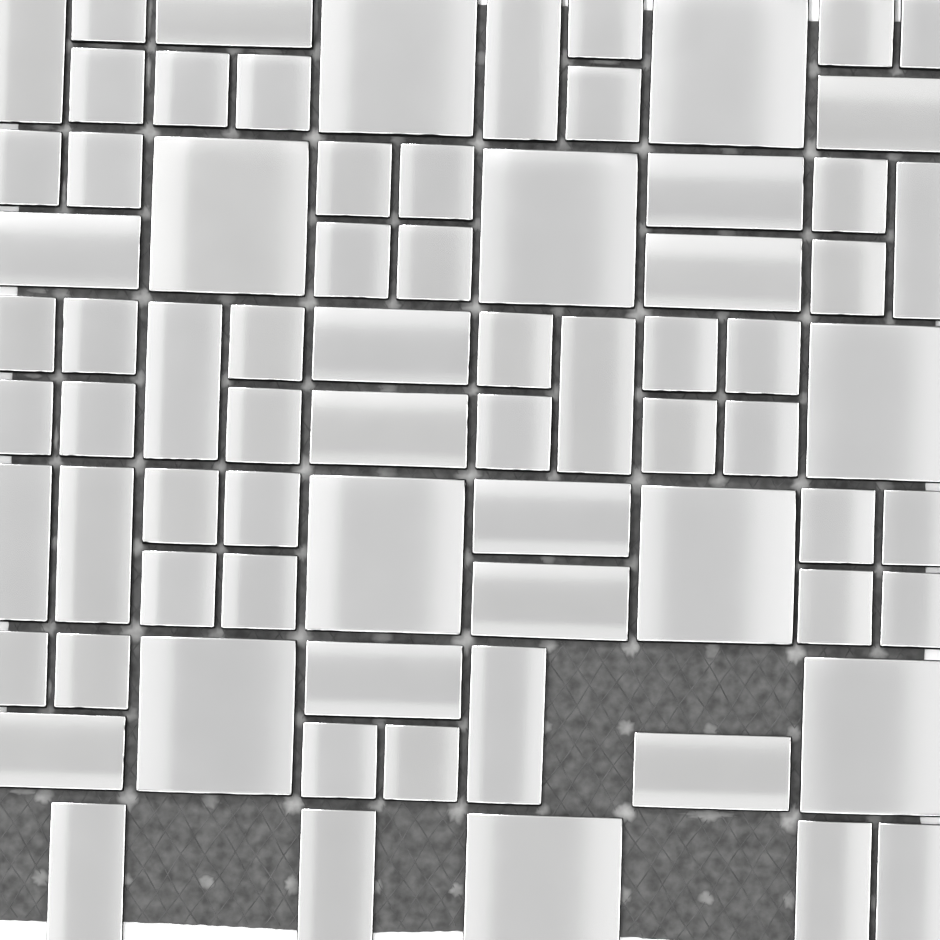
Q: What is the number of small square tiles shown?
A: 40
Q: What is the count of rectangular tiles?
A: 24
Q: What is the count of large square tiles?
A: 10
